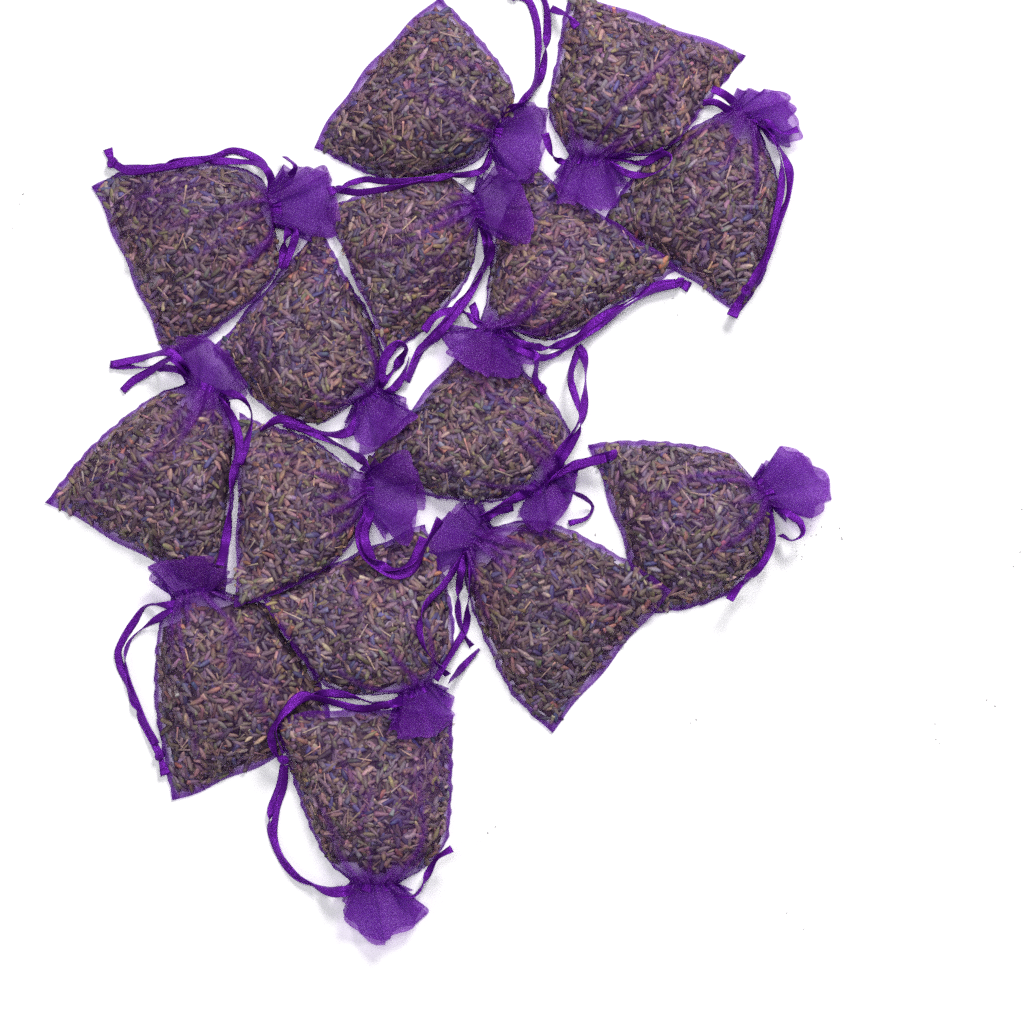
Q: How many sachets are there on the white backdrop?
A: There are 15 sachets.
